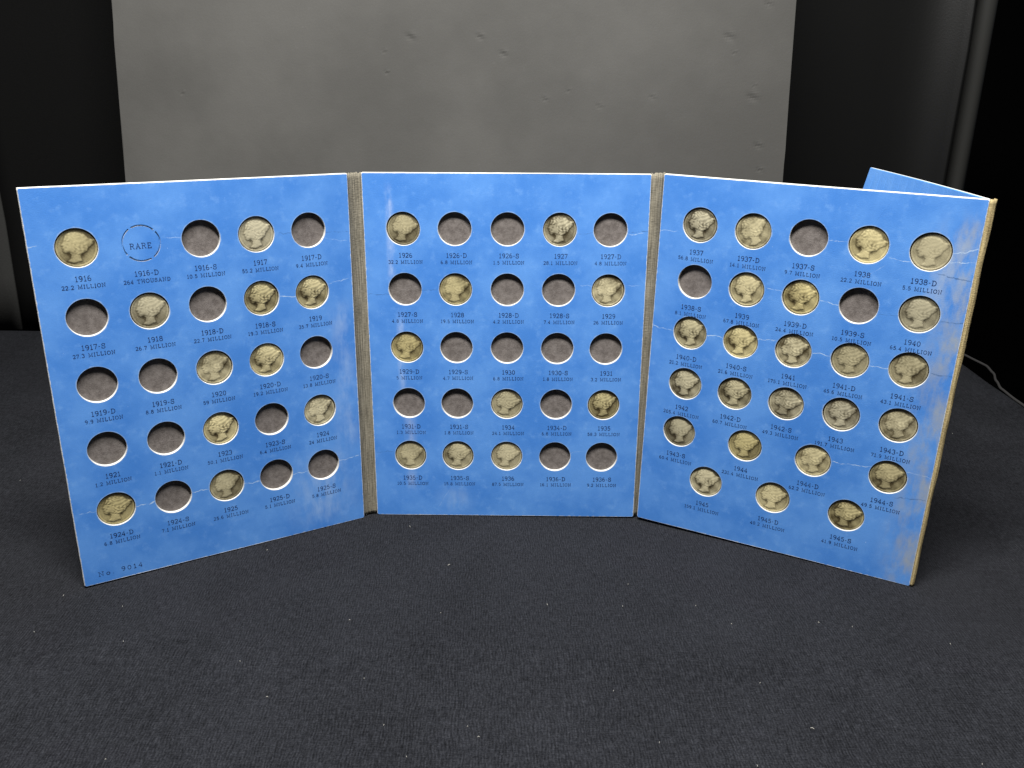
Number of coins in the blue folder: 45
